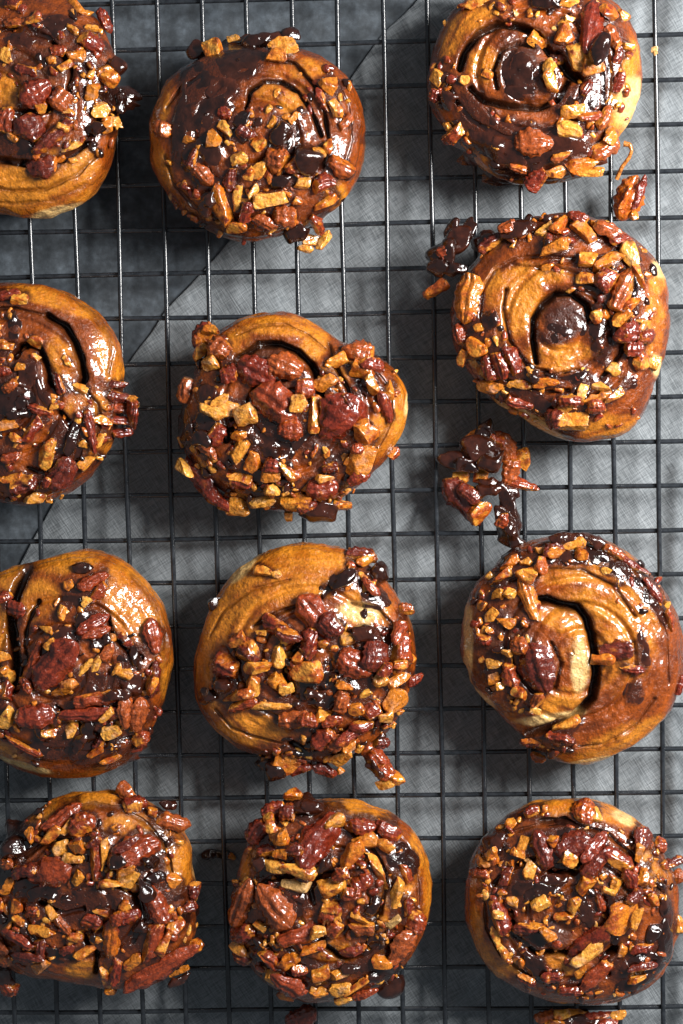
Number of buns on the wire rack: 12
